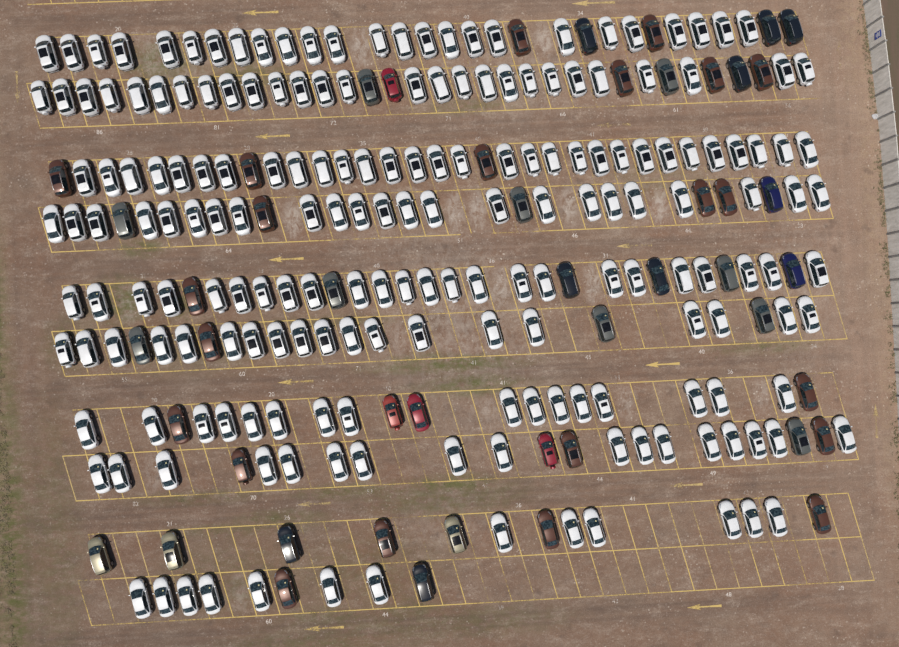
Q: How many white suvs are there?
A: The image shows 99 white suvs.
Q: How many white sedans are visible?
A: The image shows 95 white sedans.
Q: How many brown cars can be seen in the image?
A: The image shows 22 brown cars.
